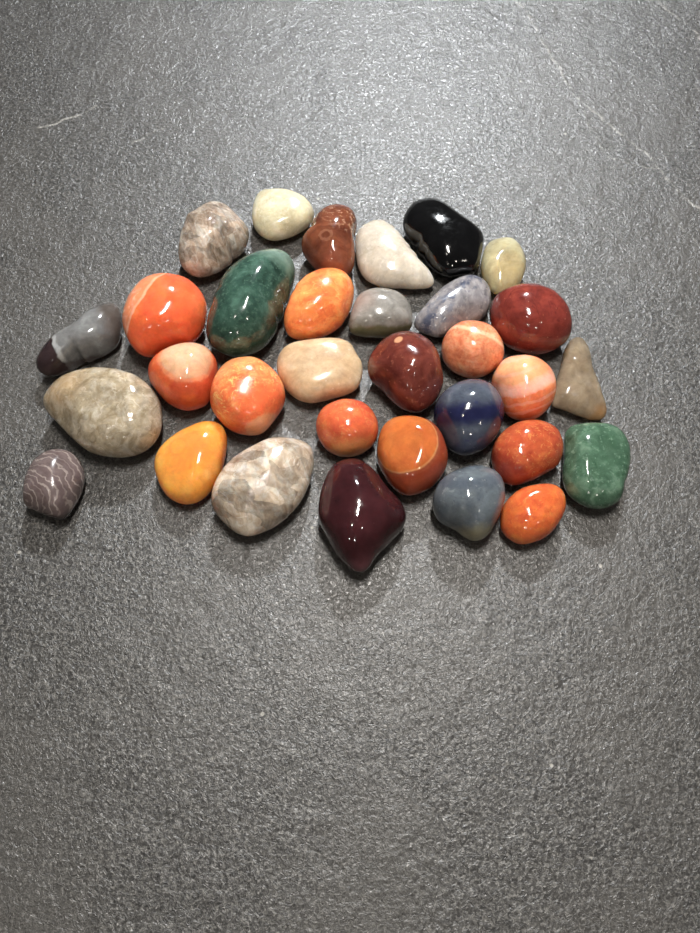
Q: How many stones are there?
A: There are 32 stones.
